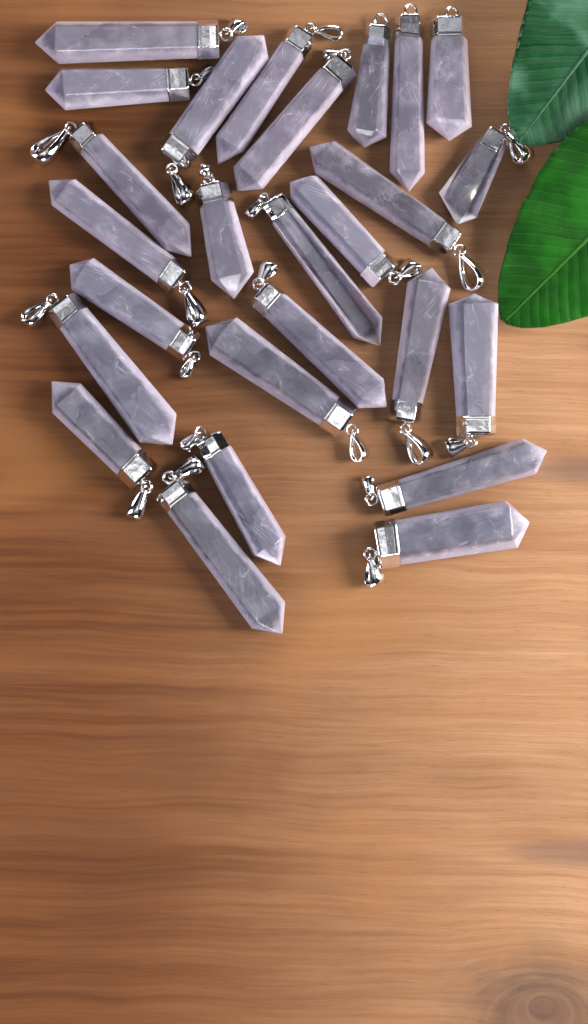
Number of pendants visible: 26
